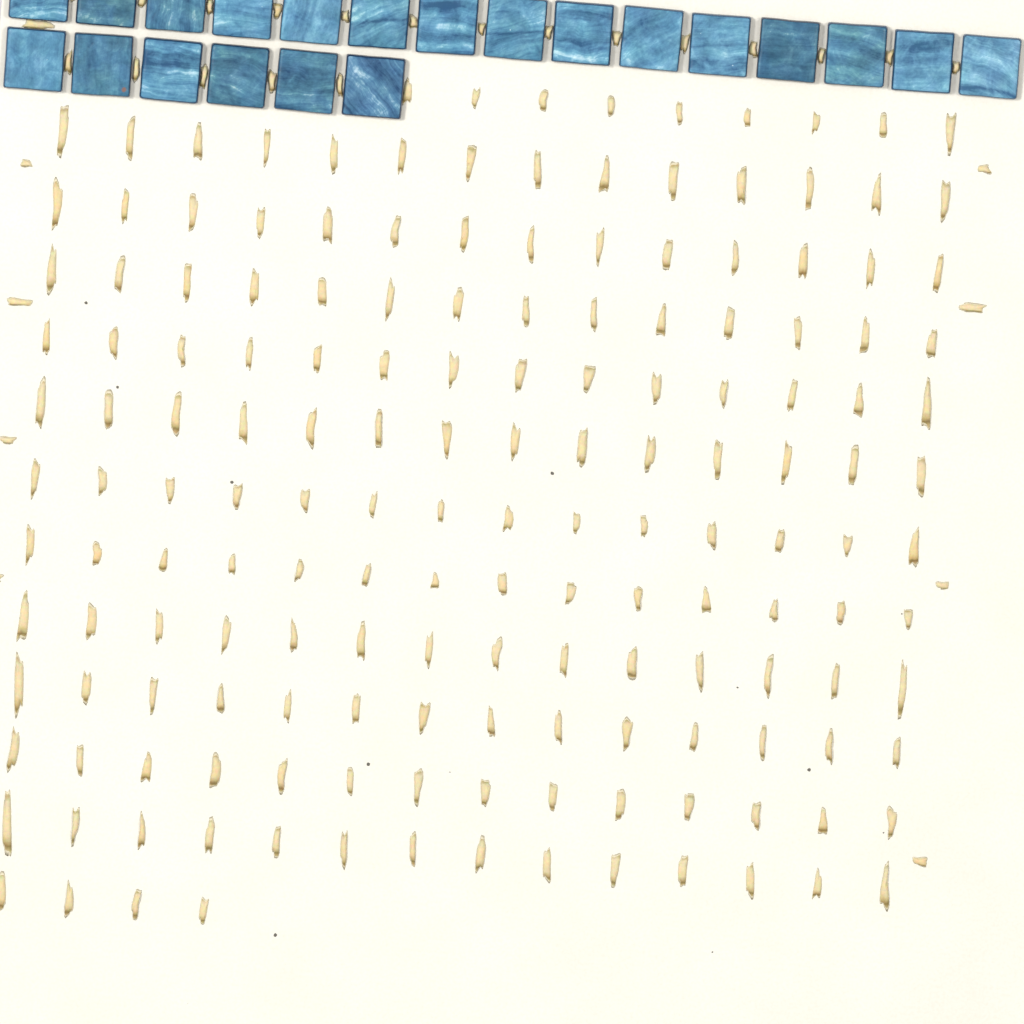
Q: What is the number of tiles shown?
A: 21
